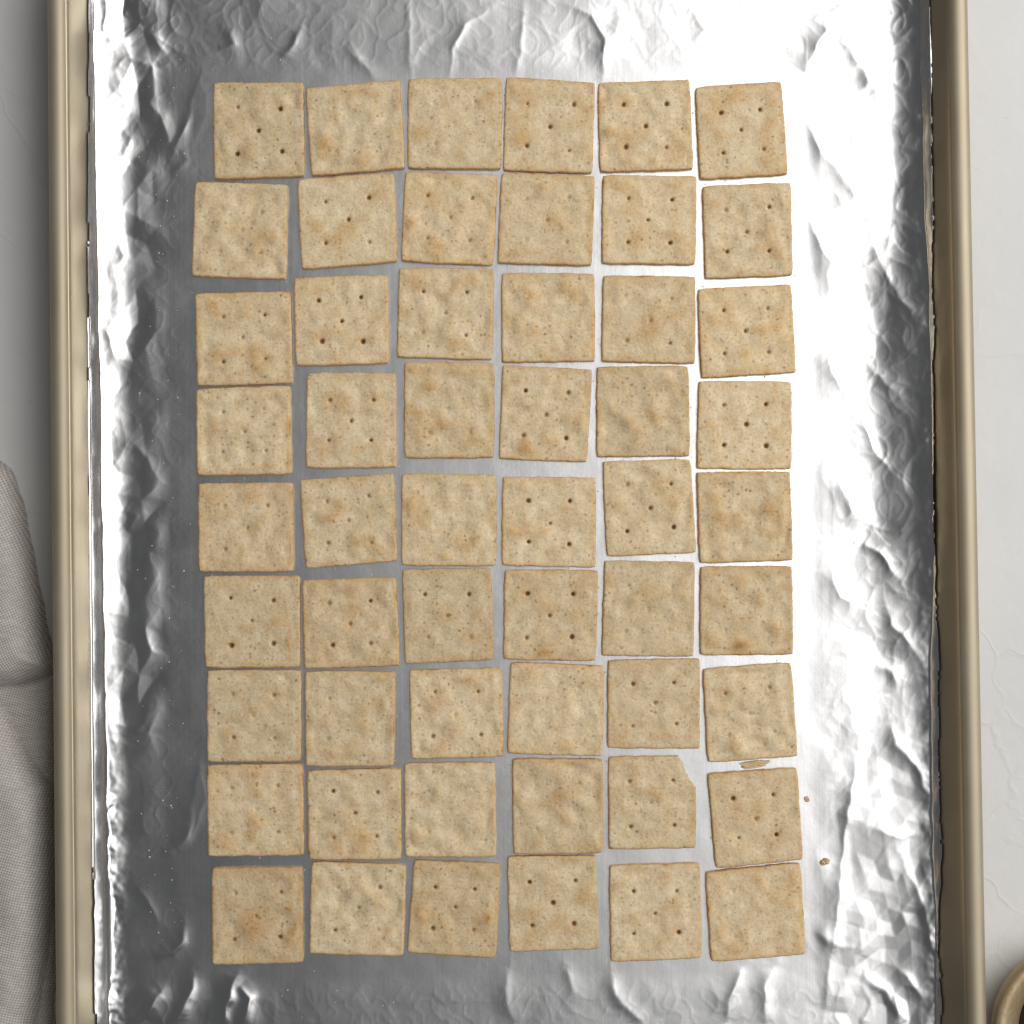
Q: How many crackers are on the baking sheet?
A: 54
